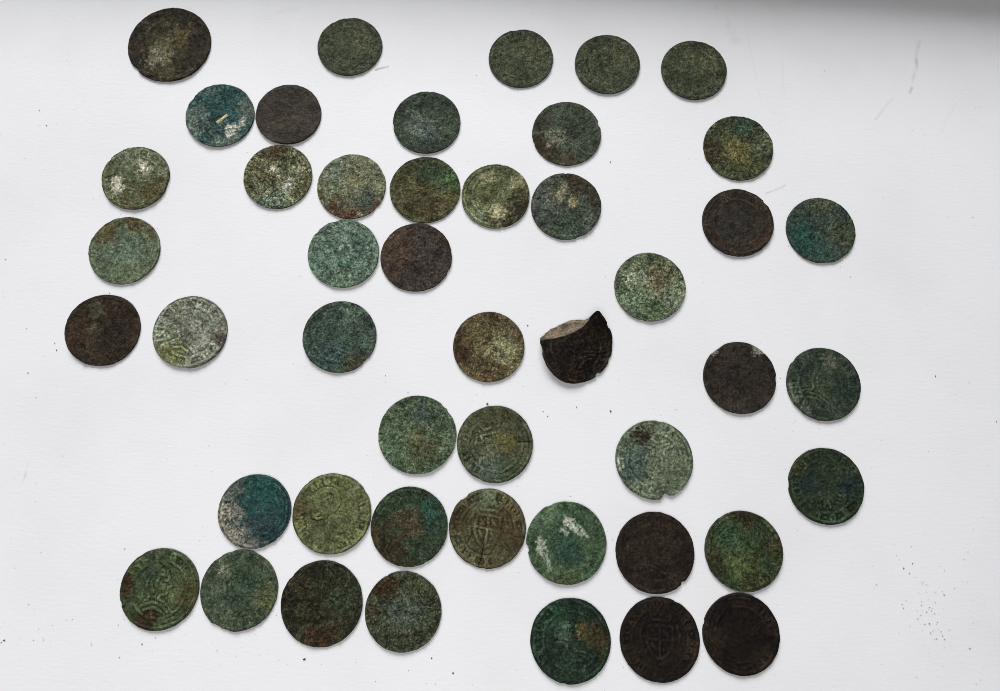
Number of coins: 47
